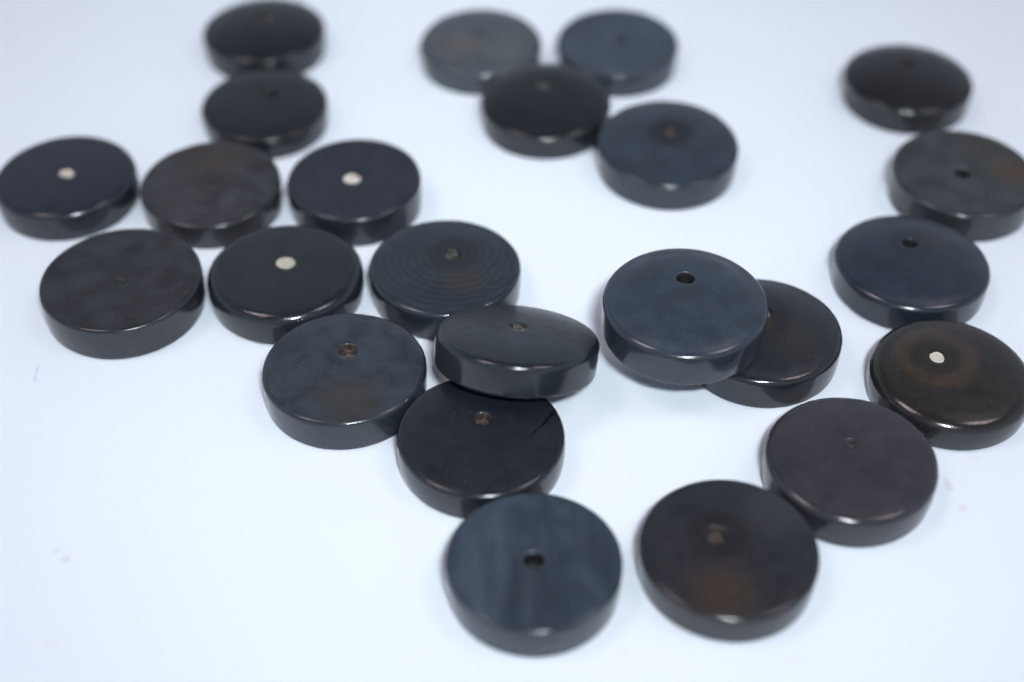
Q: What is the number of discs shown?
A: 24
